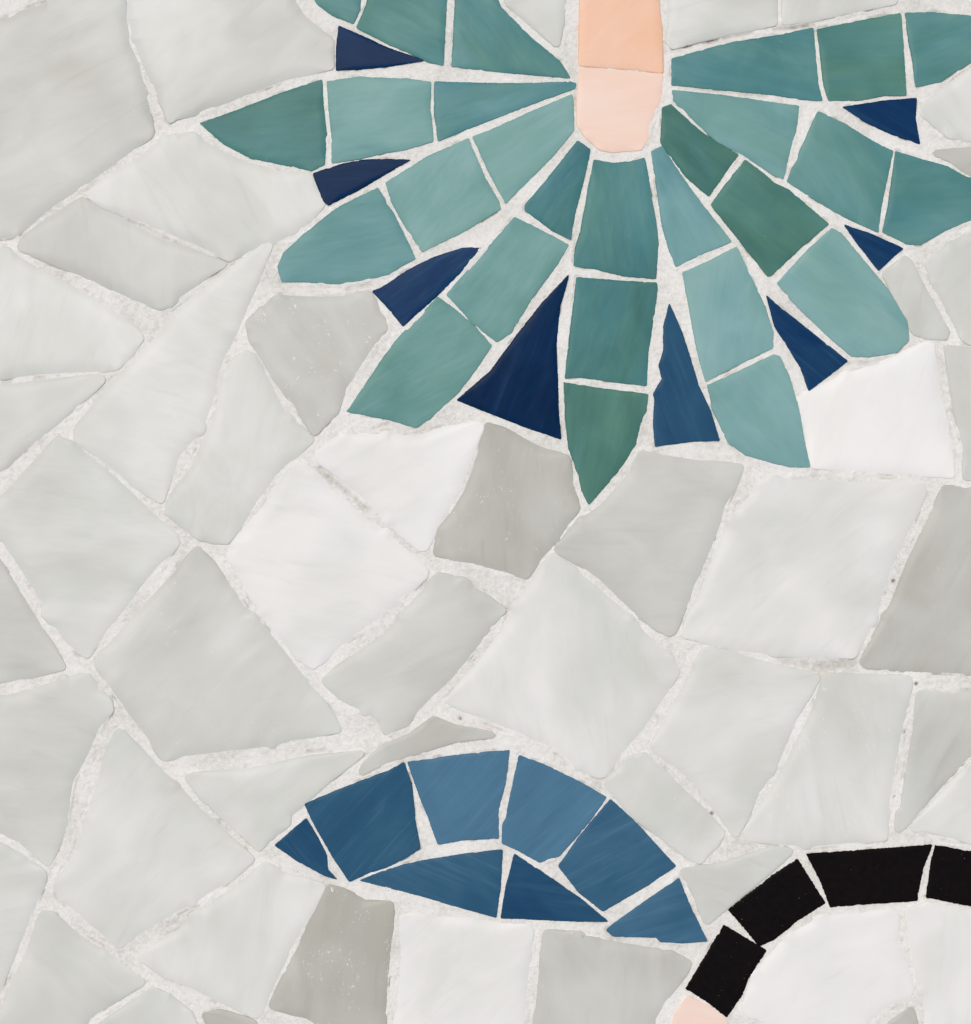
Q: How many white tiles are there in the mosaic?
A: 50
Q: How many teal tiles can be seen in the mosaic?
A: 27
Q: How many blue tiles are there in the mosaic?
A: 16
